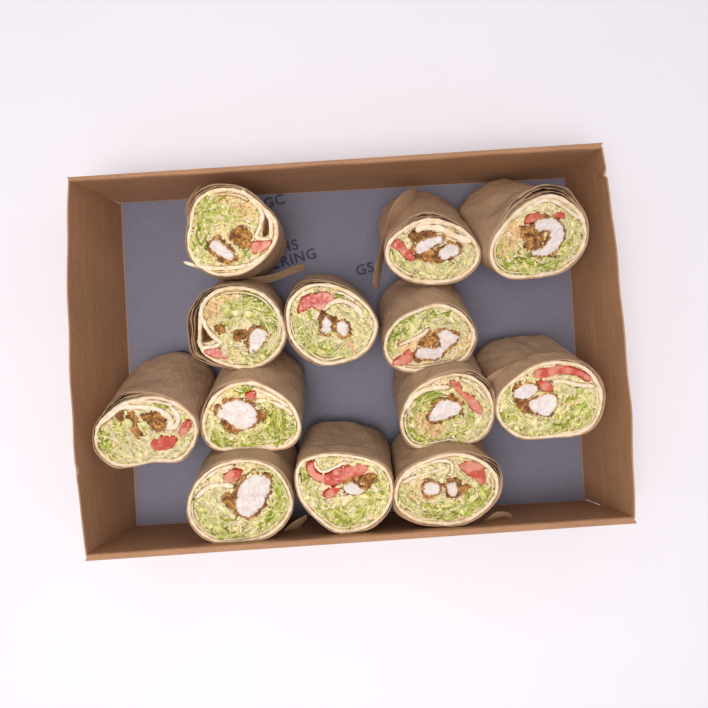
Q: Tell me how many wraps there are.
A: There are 13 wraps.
